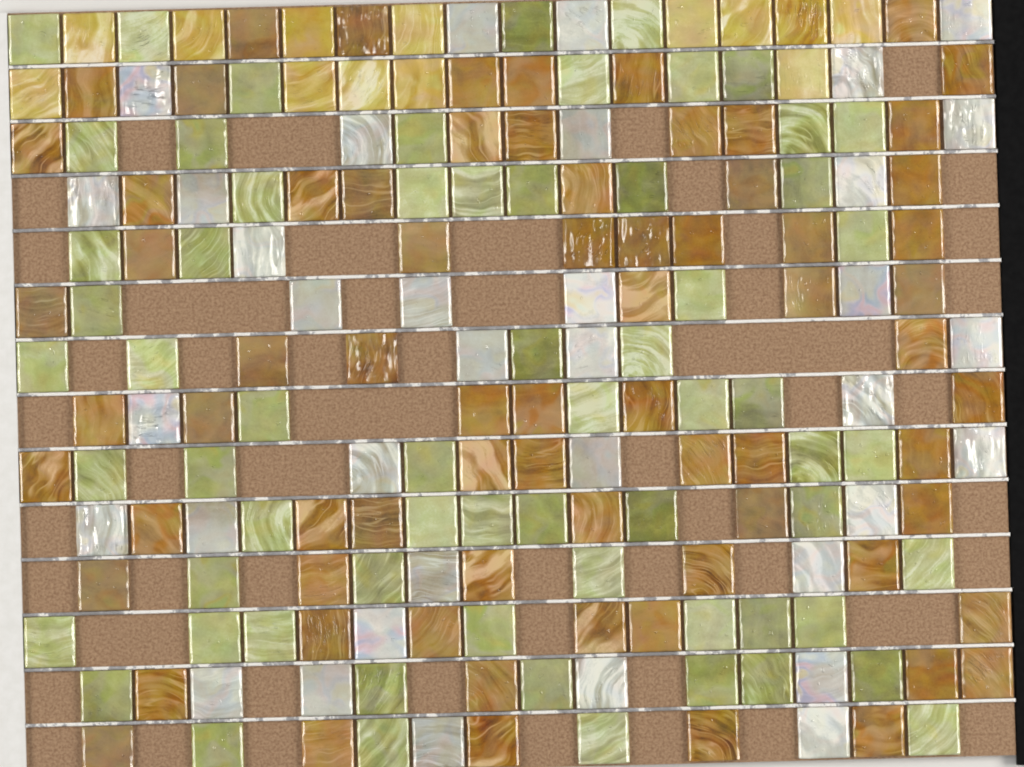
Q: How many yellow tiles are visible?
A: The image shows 13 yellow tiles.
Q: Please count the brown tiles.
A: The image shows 72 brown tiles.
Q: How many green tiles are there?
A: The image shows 64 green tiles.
